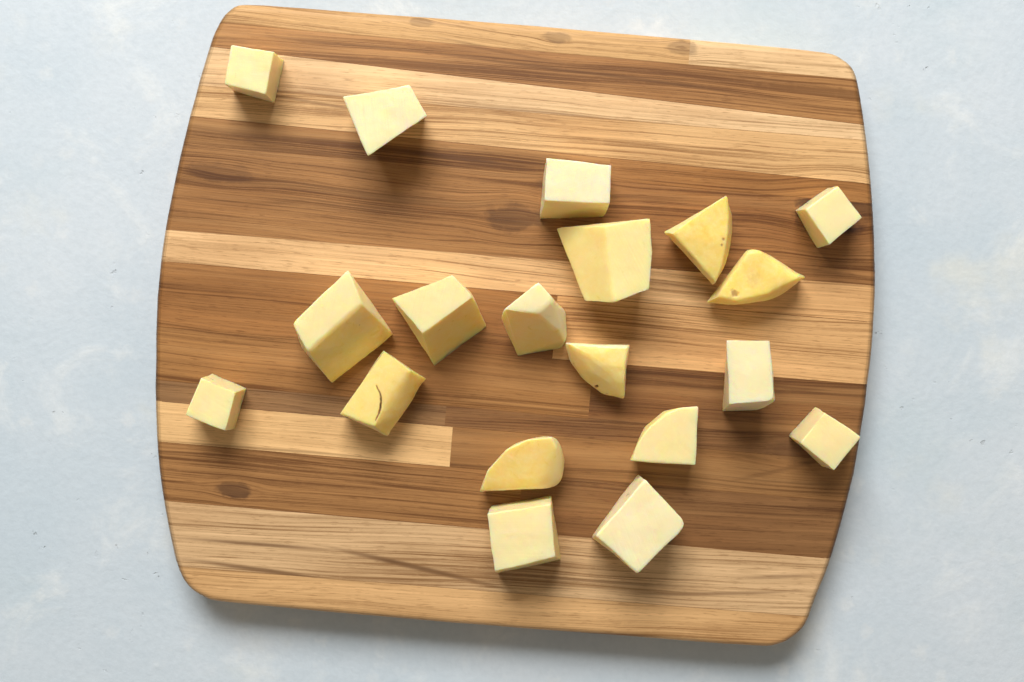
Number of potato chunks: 19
